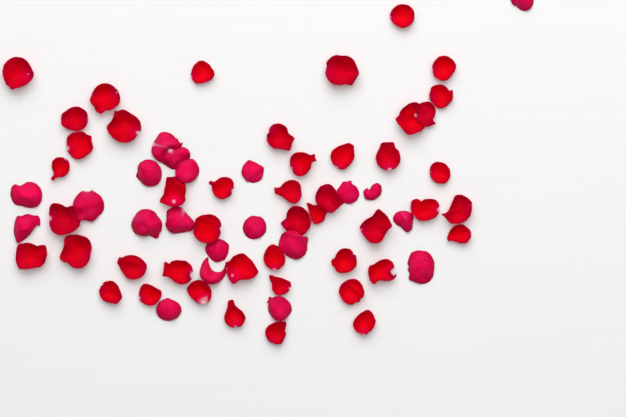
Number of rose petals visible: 67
